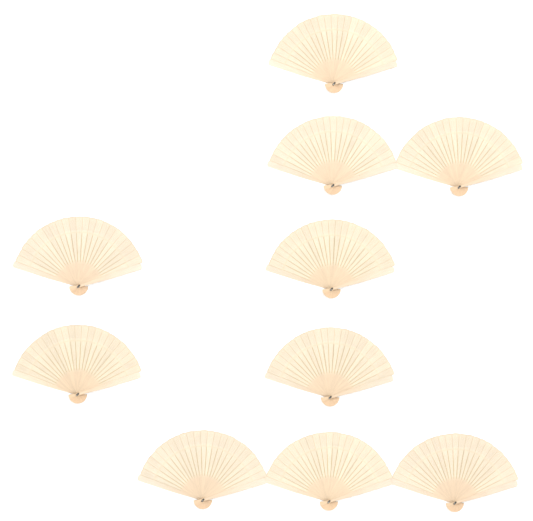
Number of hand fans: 10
